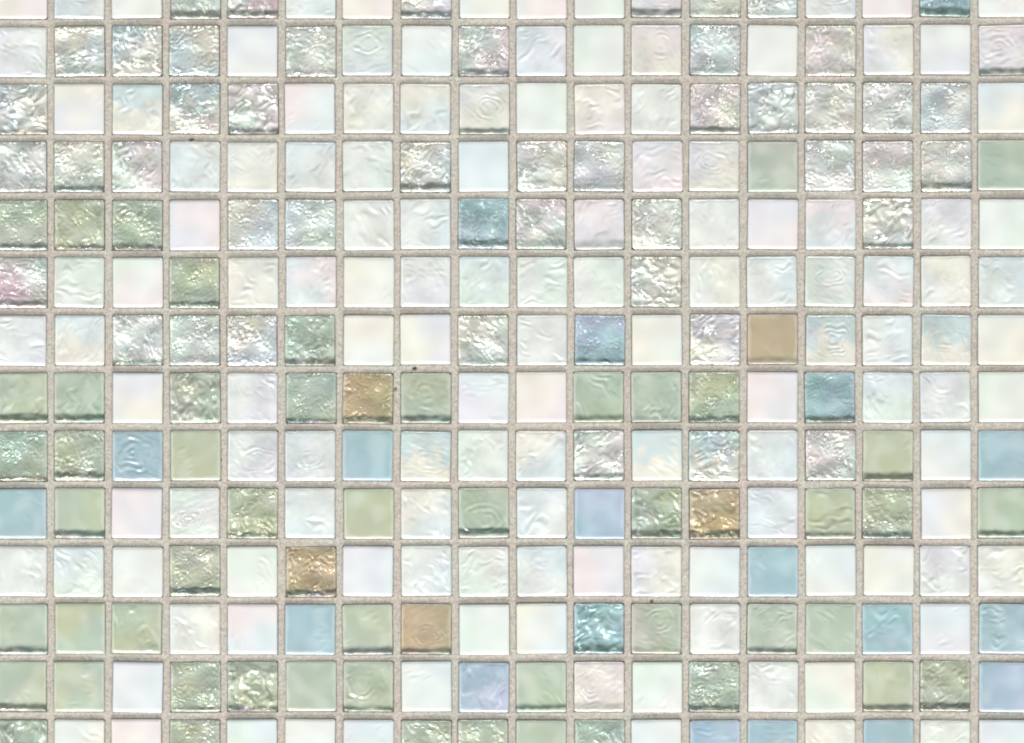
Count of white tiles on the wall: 177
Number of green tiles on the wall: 51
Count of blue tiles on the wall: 19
